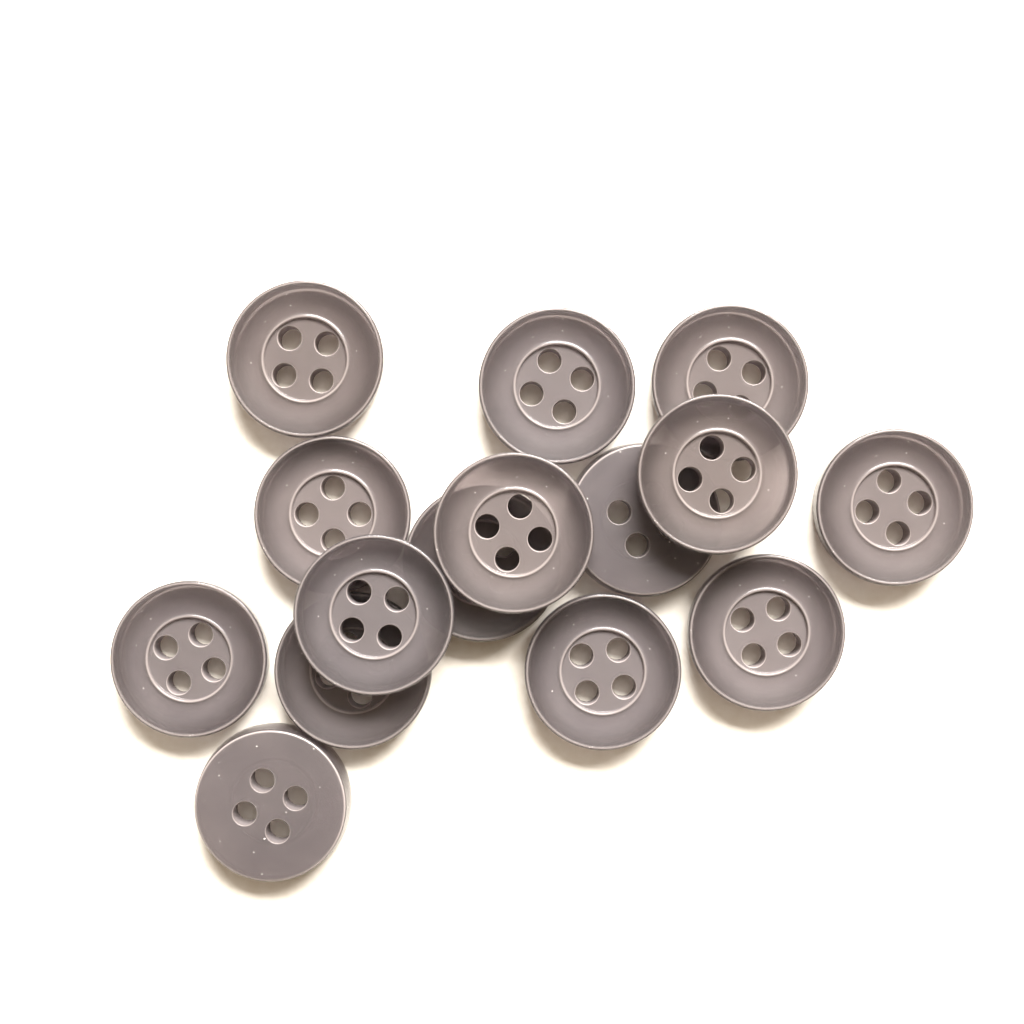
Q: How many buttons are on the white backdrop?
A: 15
